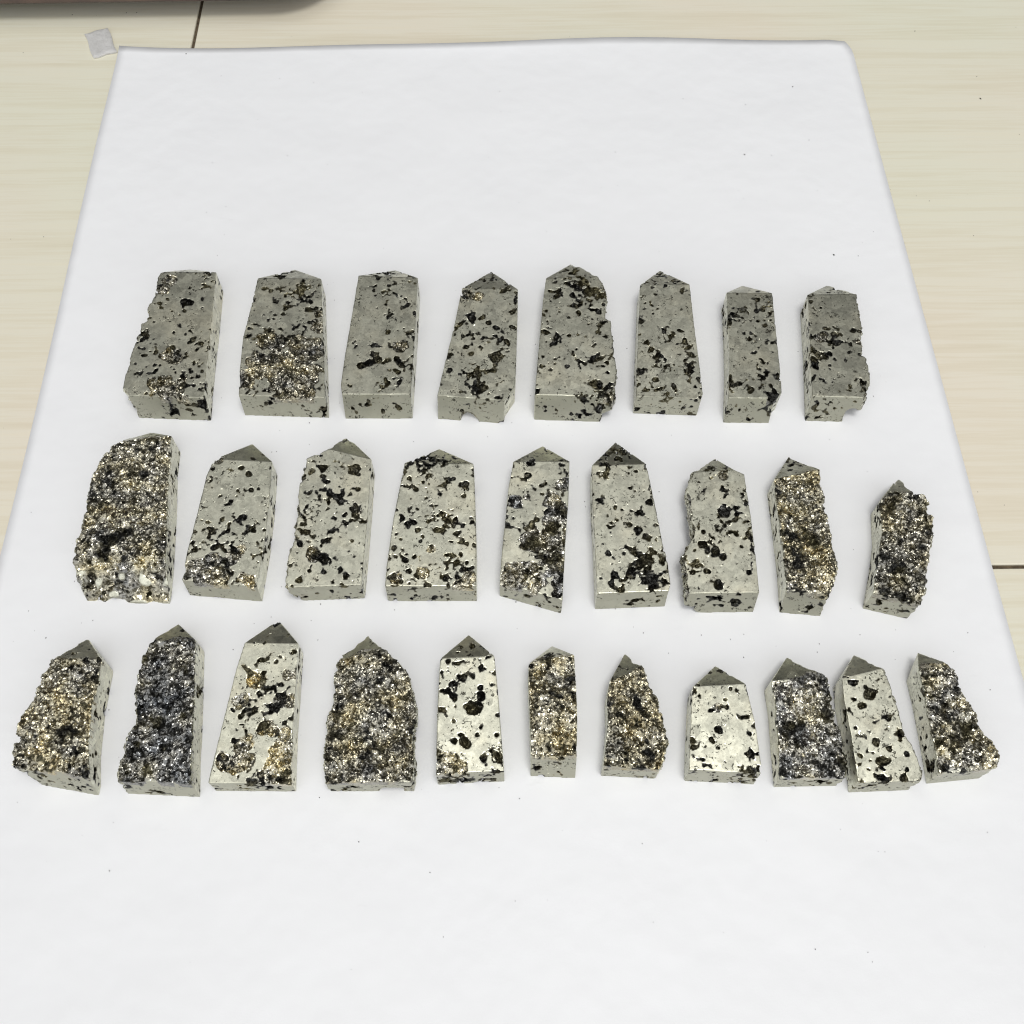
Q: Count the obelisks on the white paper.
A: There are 28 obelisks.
